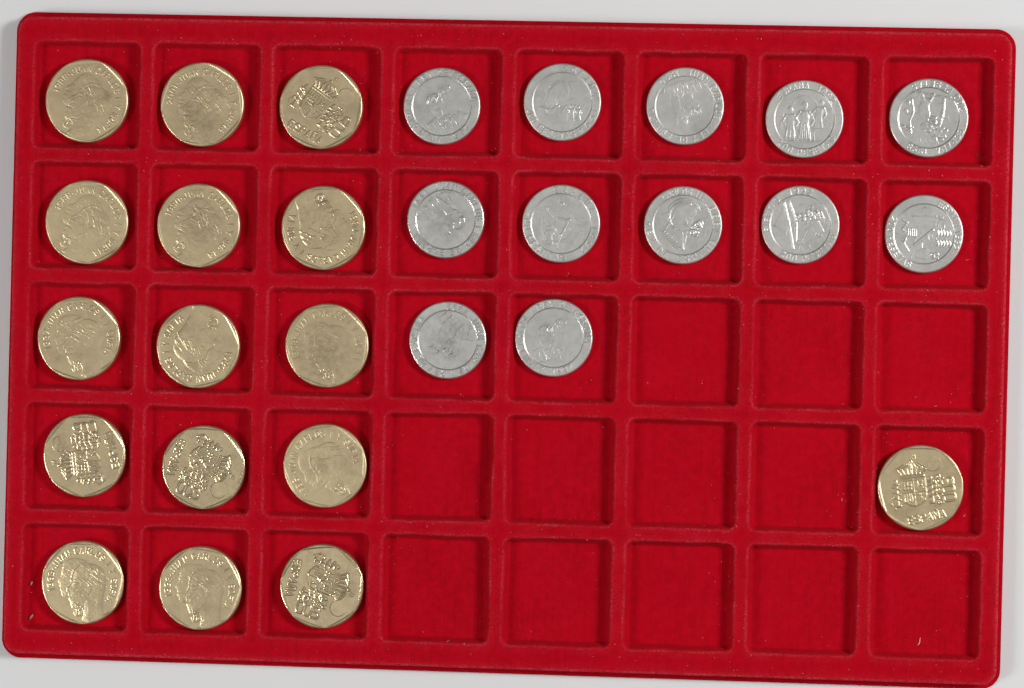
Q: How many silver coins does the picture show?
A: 12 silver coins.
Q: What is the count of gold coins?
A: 16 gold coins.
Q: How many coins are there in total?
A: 28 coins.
